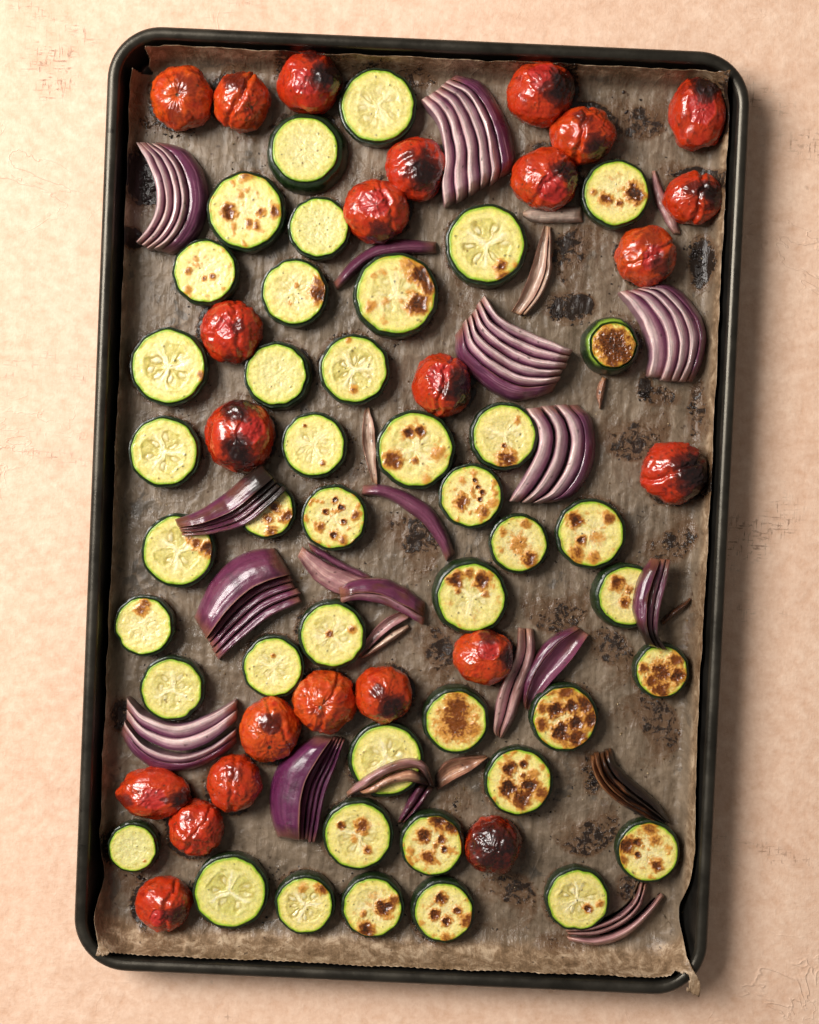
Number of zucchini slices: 43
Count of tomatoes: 24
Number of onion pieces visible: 25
